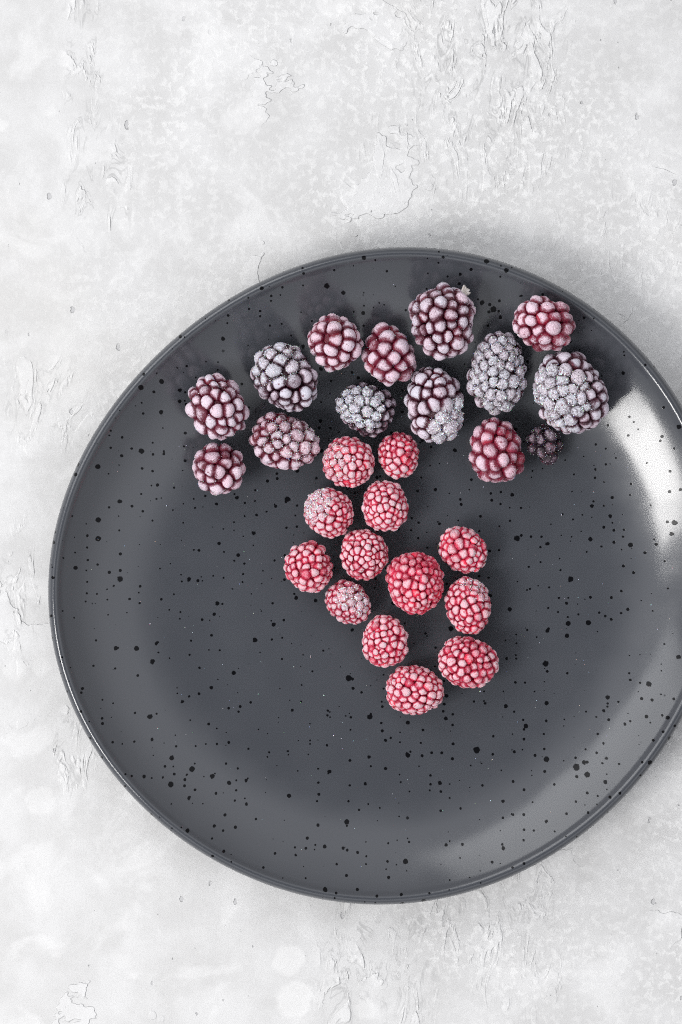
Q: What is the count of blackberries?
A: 14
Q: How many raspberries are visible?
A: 13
